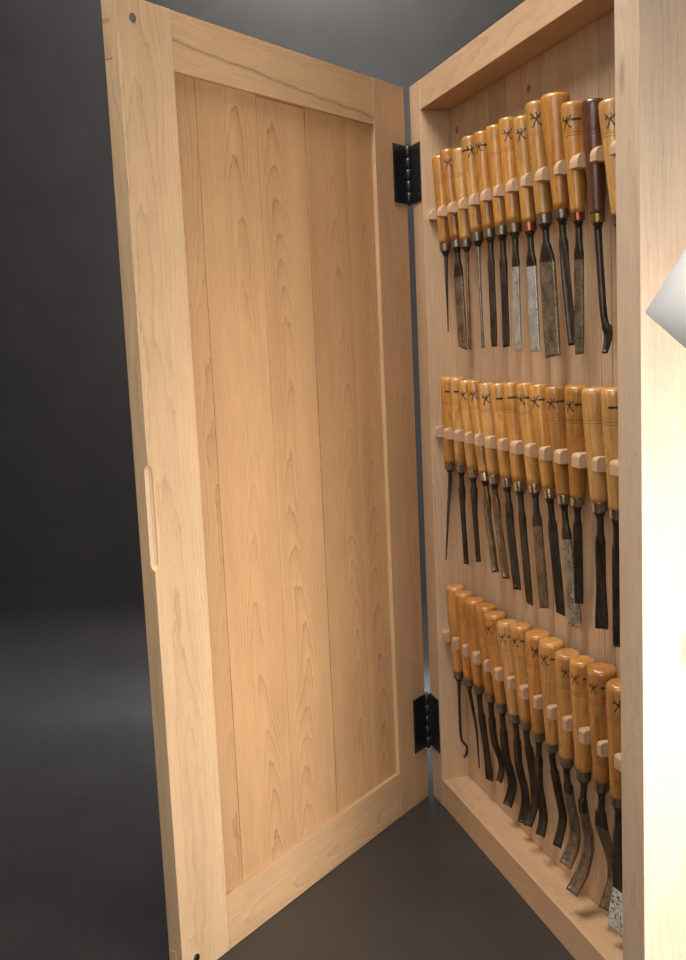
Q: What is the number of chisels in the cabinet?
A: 39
